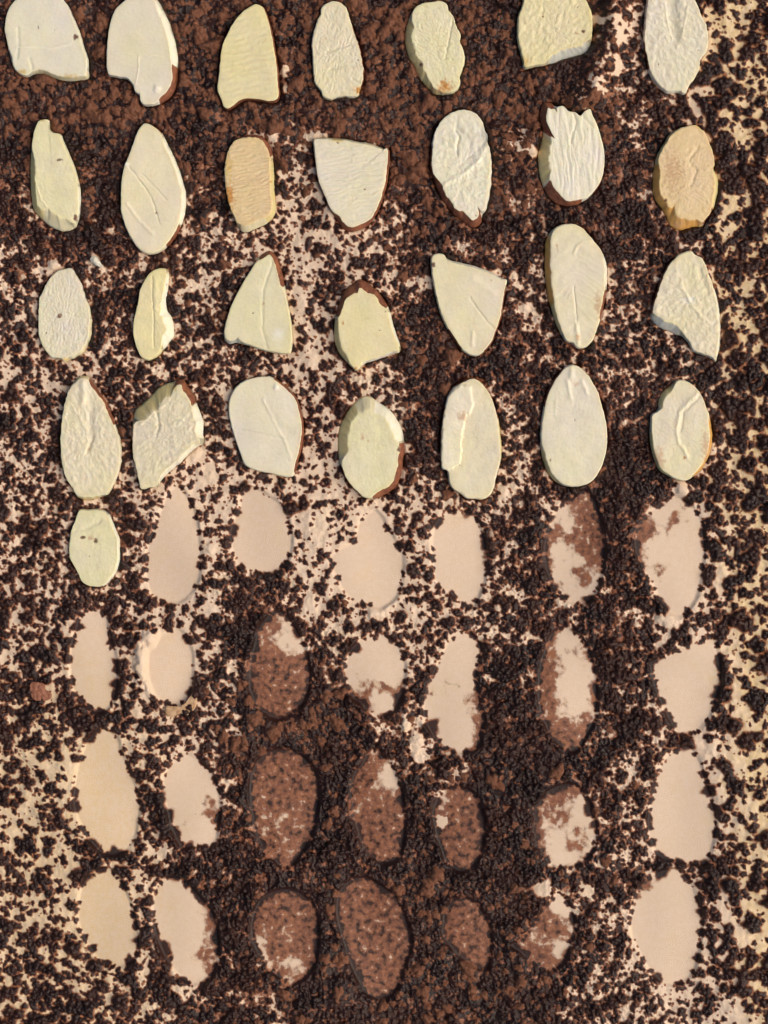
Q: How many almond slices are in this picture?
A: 29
